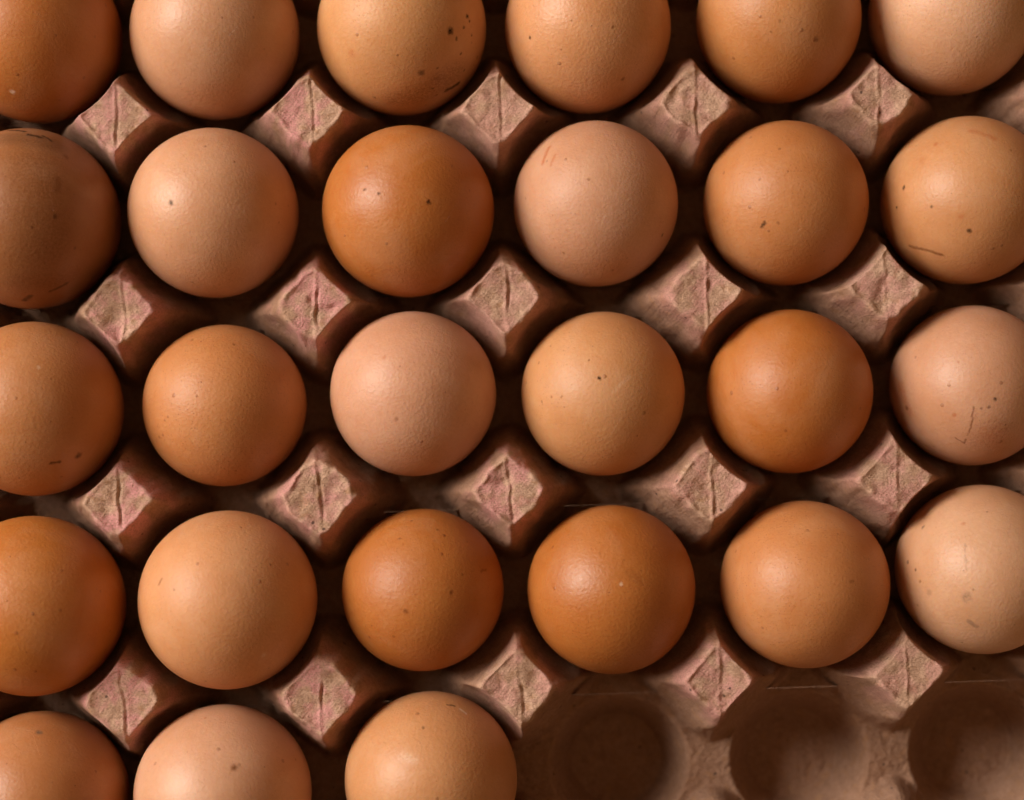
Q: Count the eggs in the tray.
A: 27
